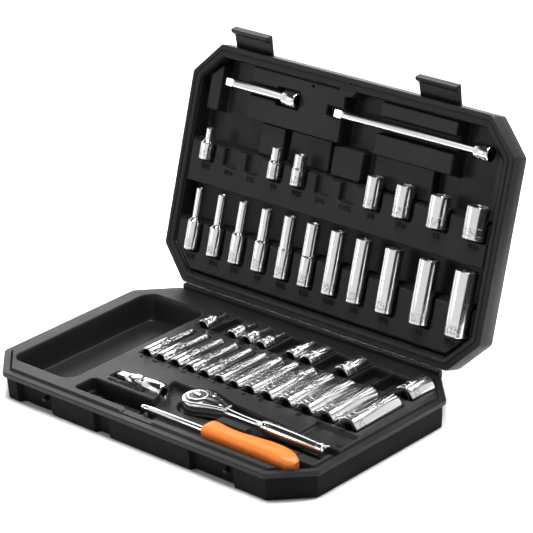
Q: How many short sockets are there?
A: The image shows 15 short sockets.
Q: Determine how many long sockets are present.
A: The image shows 24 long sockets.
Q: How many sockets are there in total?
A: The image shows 39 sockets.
